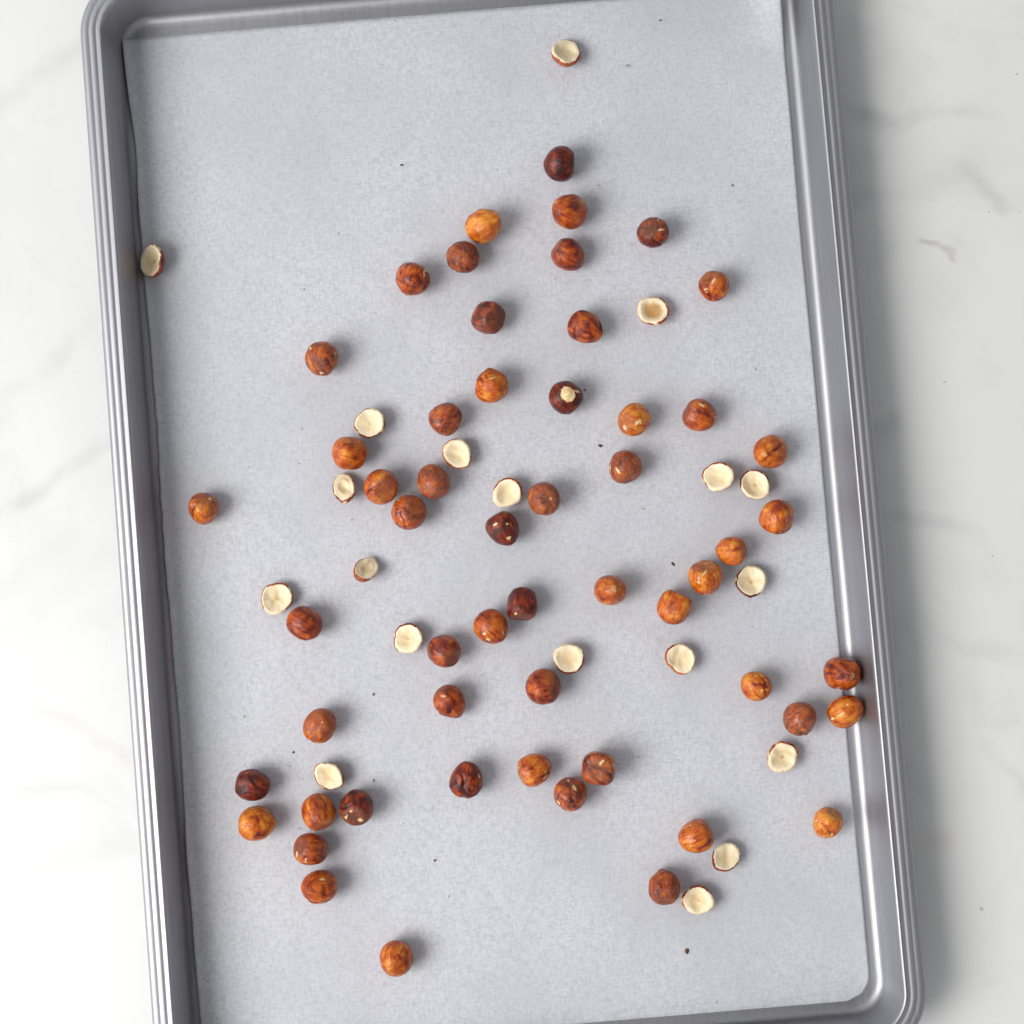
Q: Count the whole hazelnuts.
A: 55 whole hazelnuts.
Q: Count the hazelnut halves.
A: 19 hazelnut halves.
